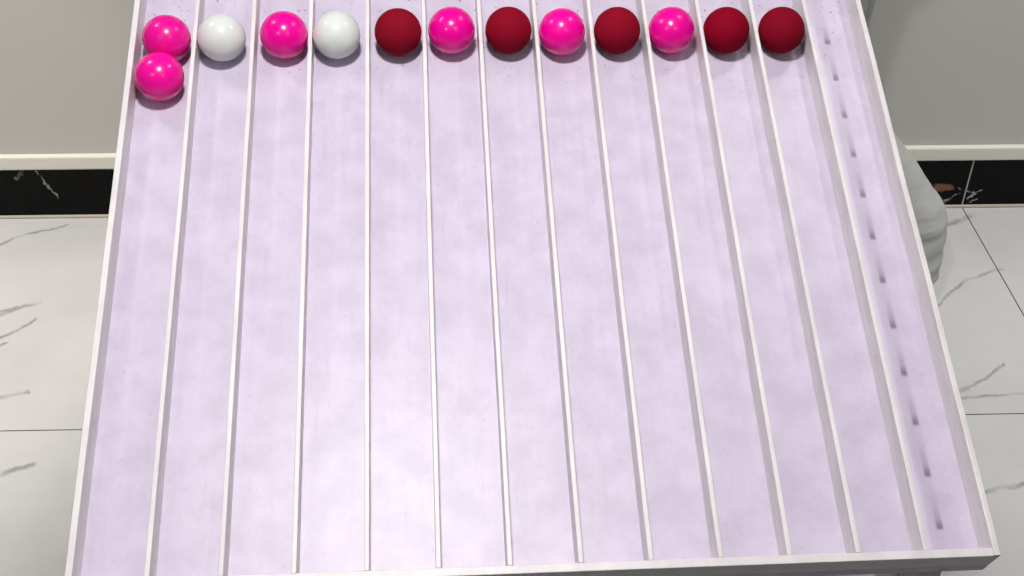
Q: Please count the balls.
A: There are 13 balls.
